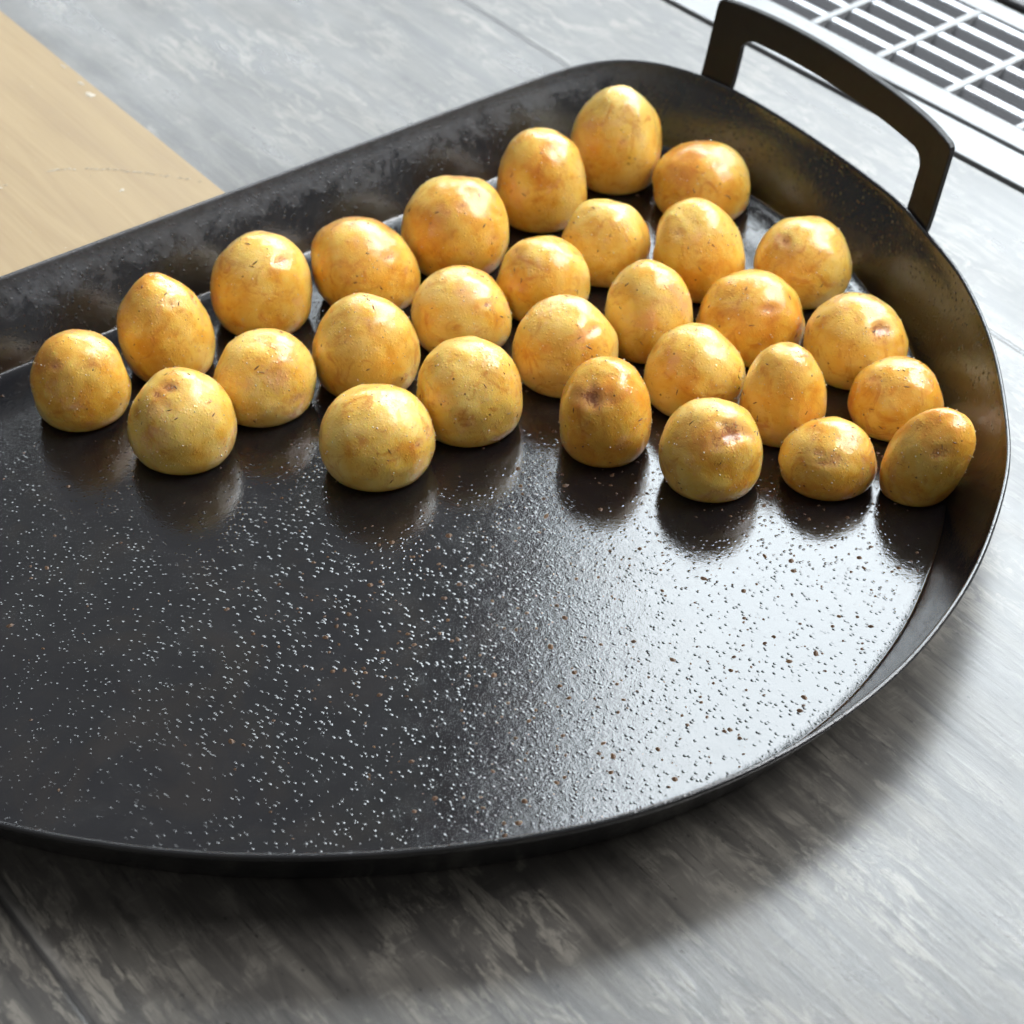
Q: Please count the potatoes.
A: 29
